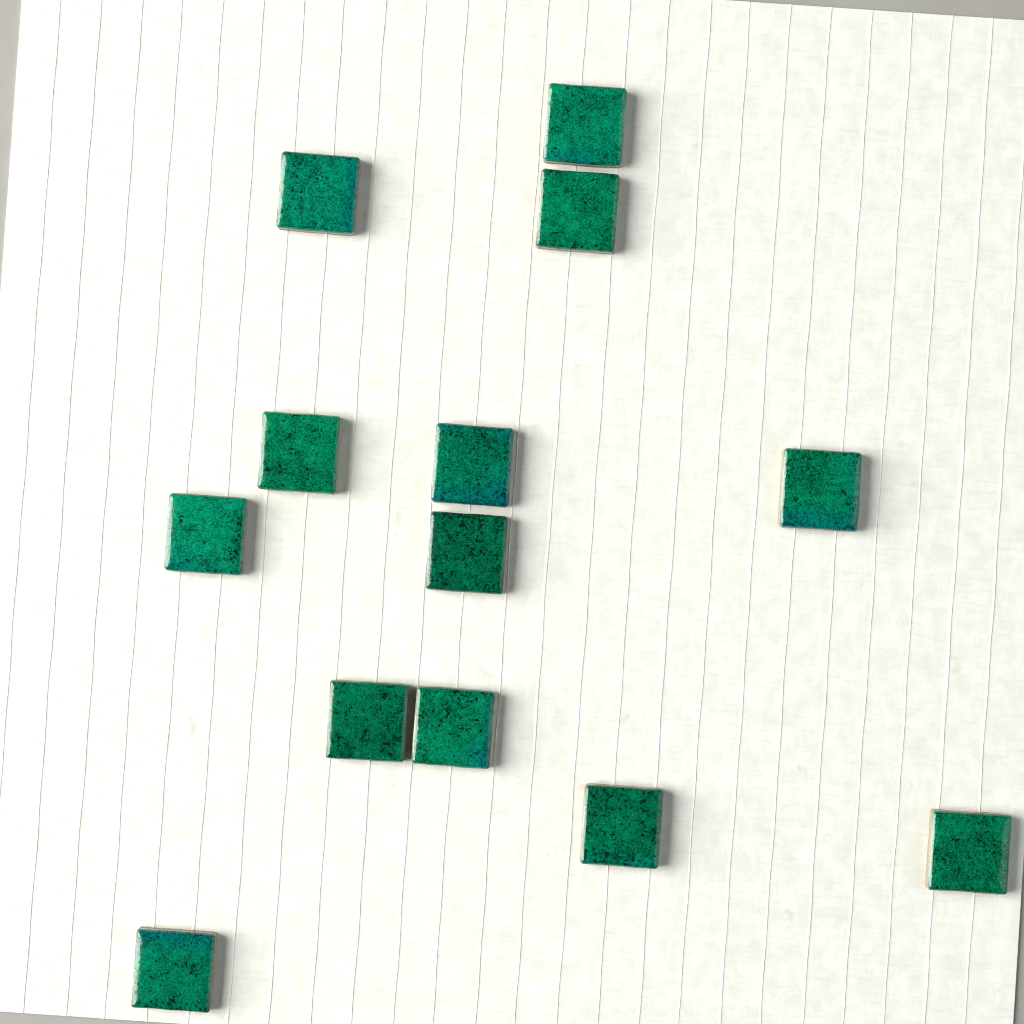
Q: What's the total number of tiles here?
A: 13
